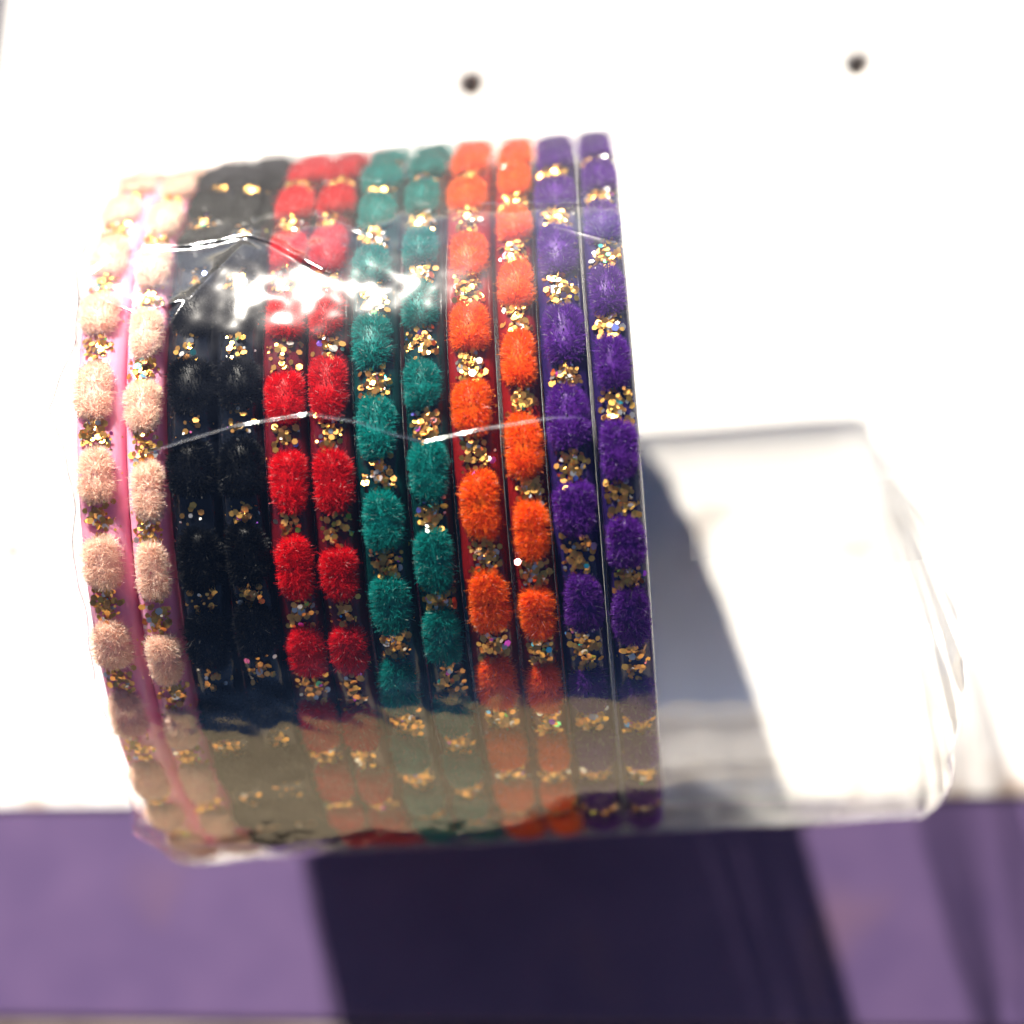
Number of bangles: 12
